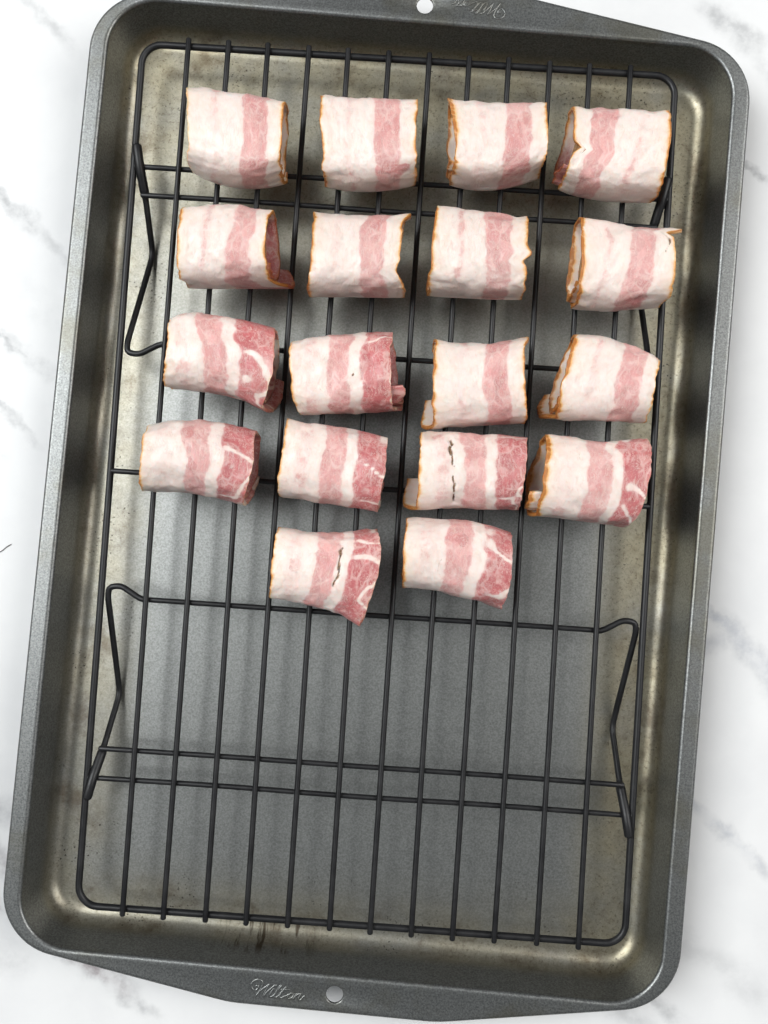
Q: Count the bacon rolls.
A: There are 18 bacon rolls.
